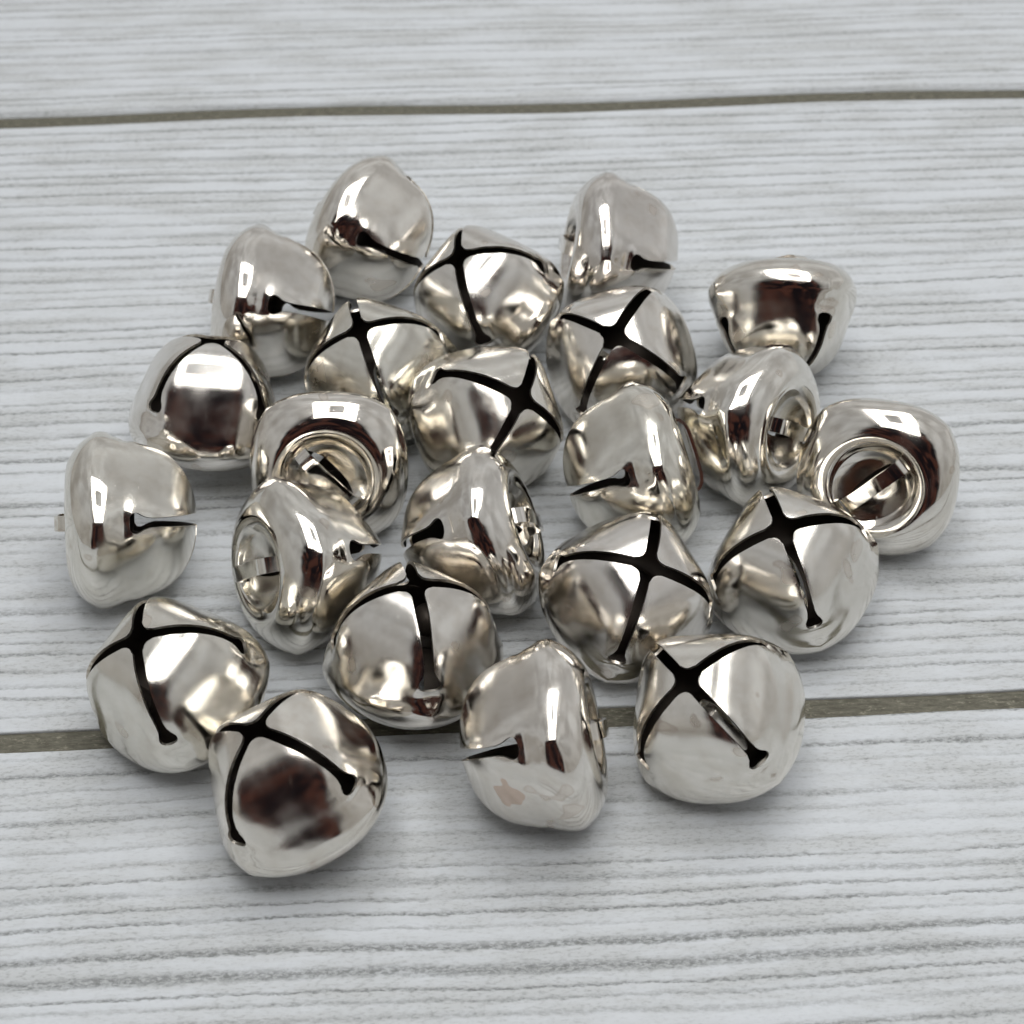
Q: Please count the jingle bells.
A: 23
